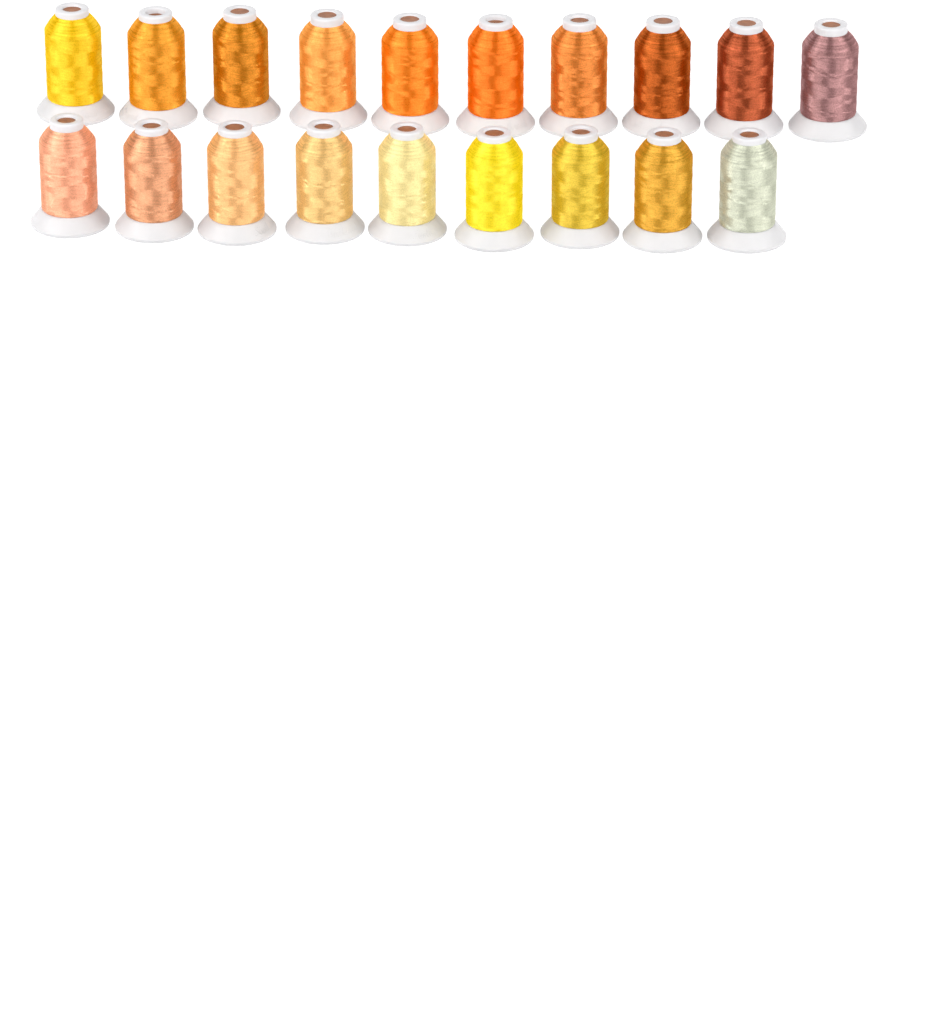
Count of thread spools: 19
